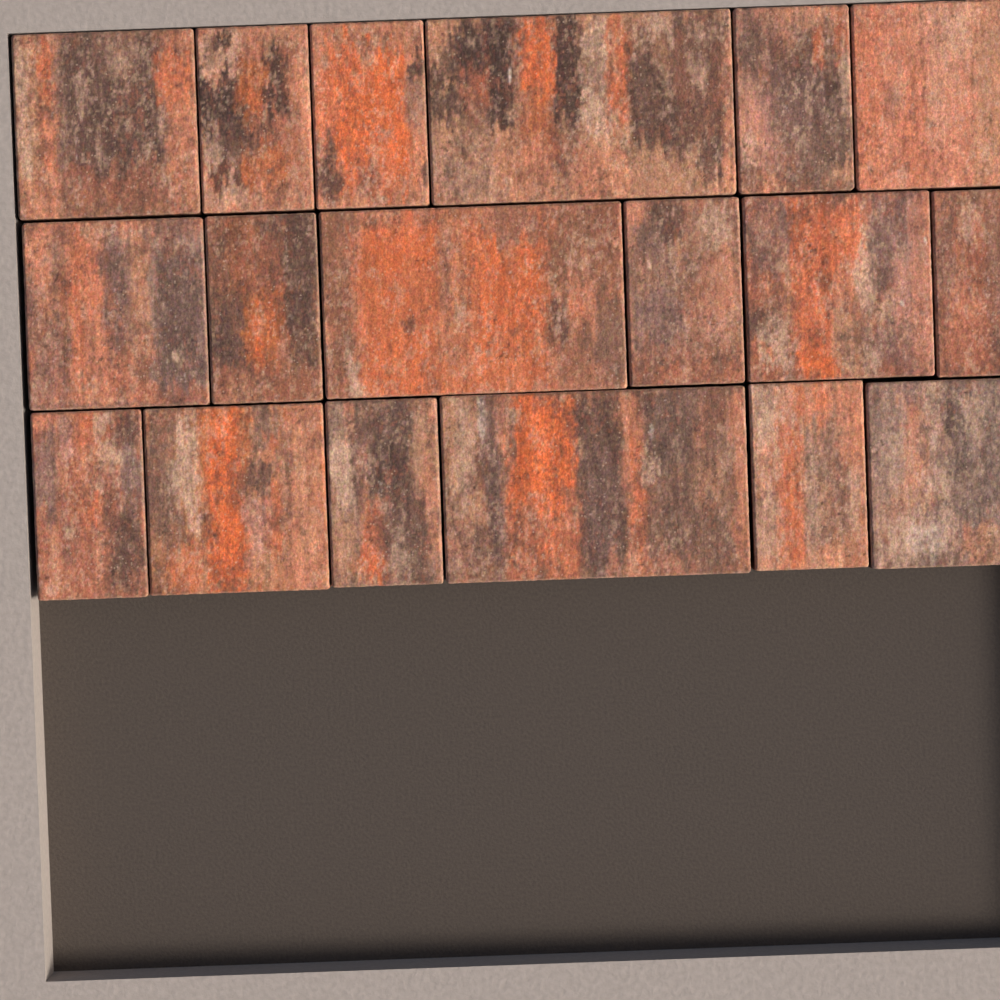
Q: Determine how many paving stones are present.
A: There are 18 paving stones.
